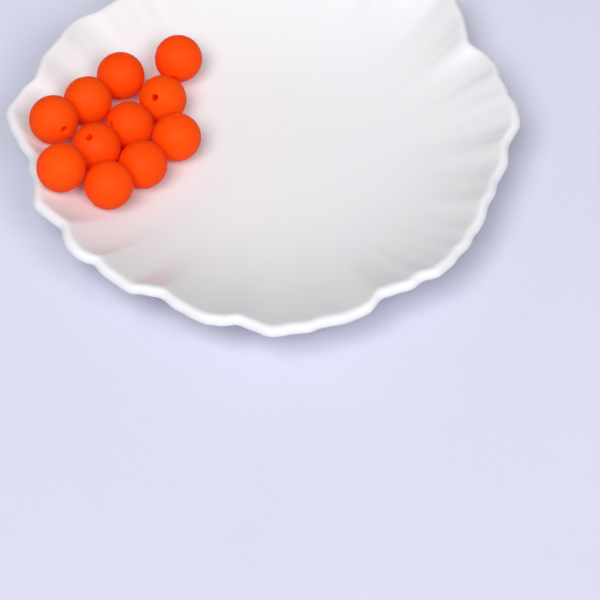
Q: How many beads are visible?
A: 11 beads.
